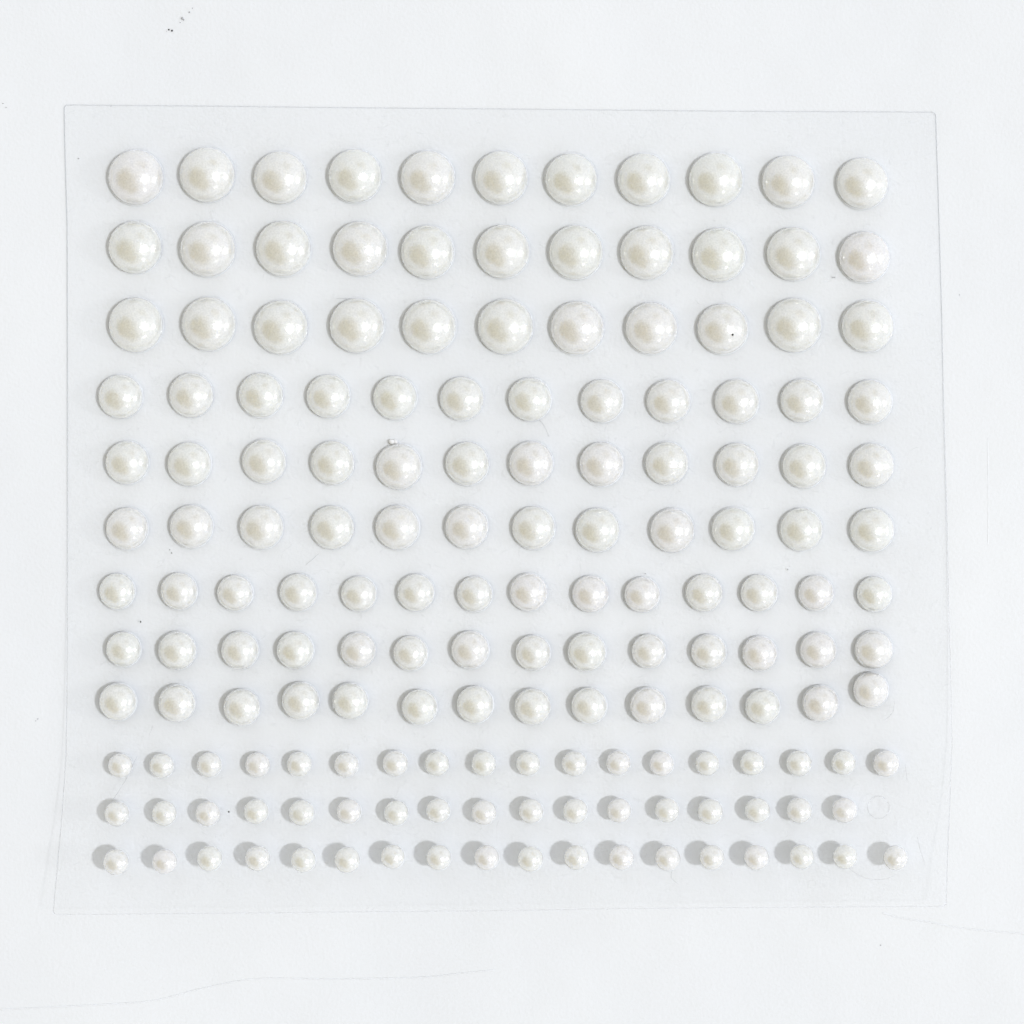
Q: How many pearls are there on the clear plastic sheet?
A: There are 164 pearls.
